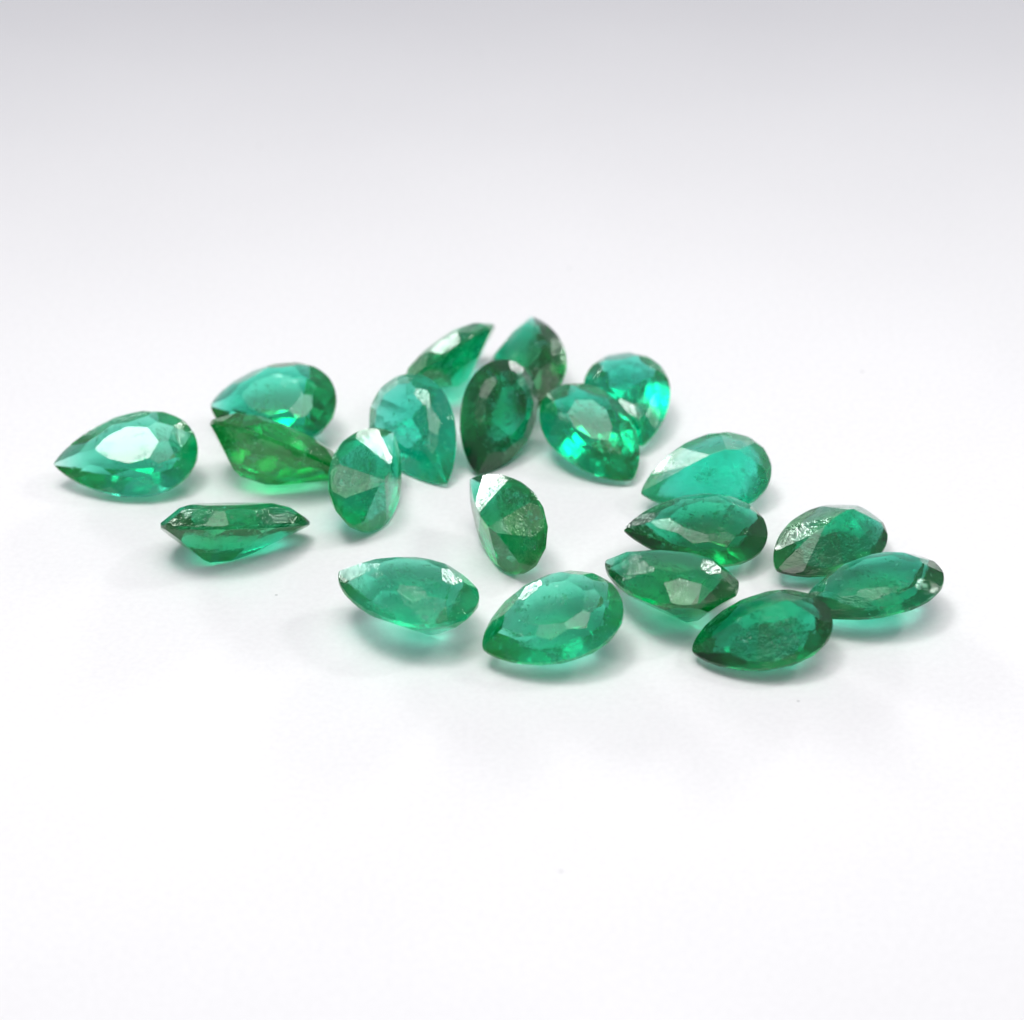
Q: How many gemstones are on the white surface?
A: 20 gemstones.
